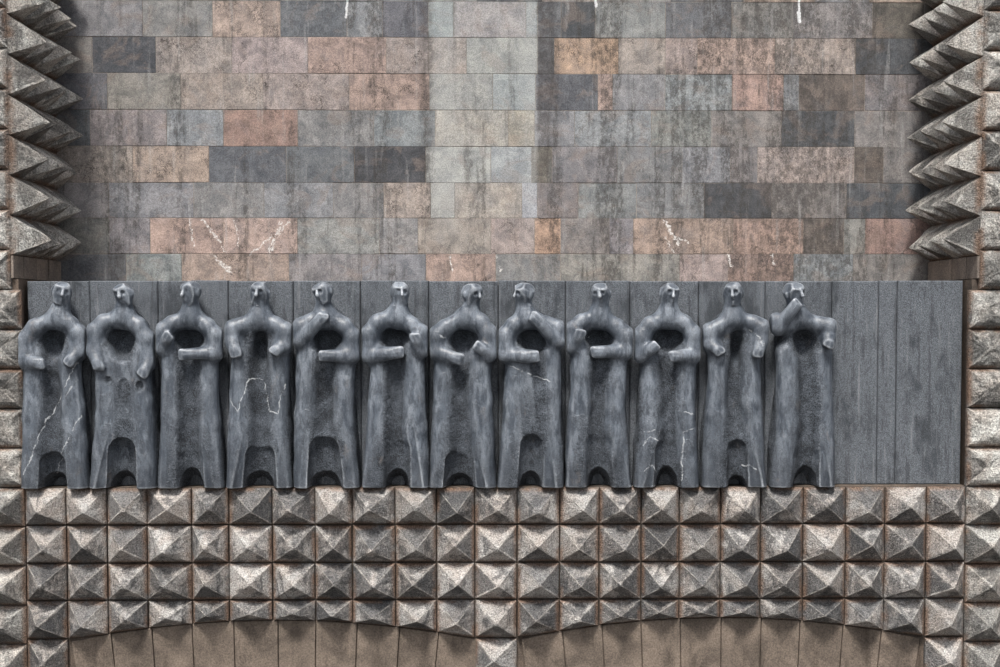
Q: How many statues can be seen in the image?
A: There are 12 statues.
